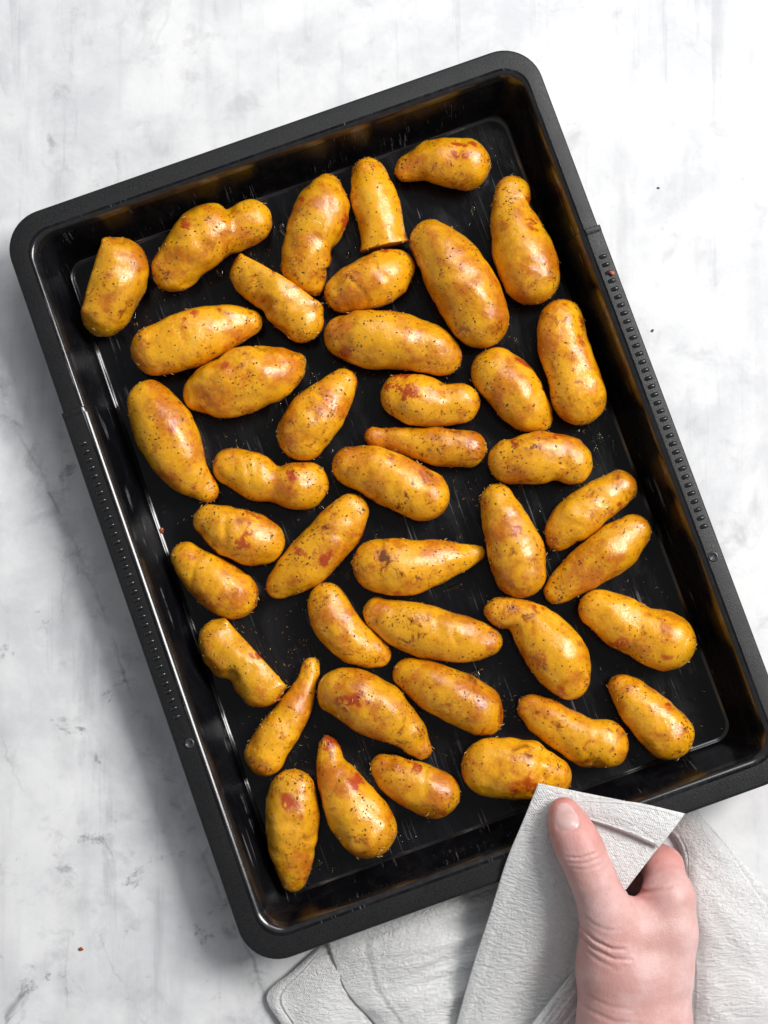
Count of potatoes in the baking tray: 42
